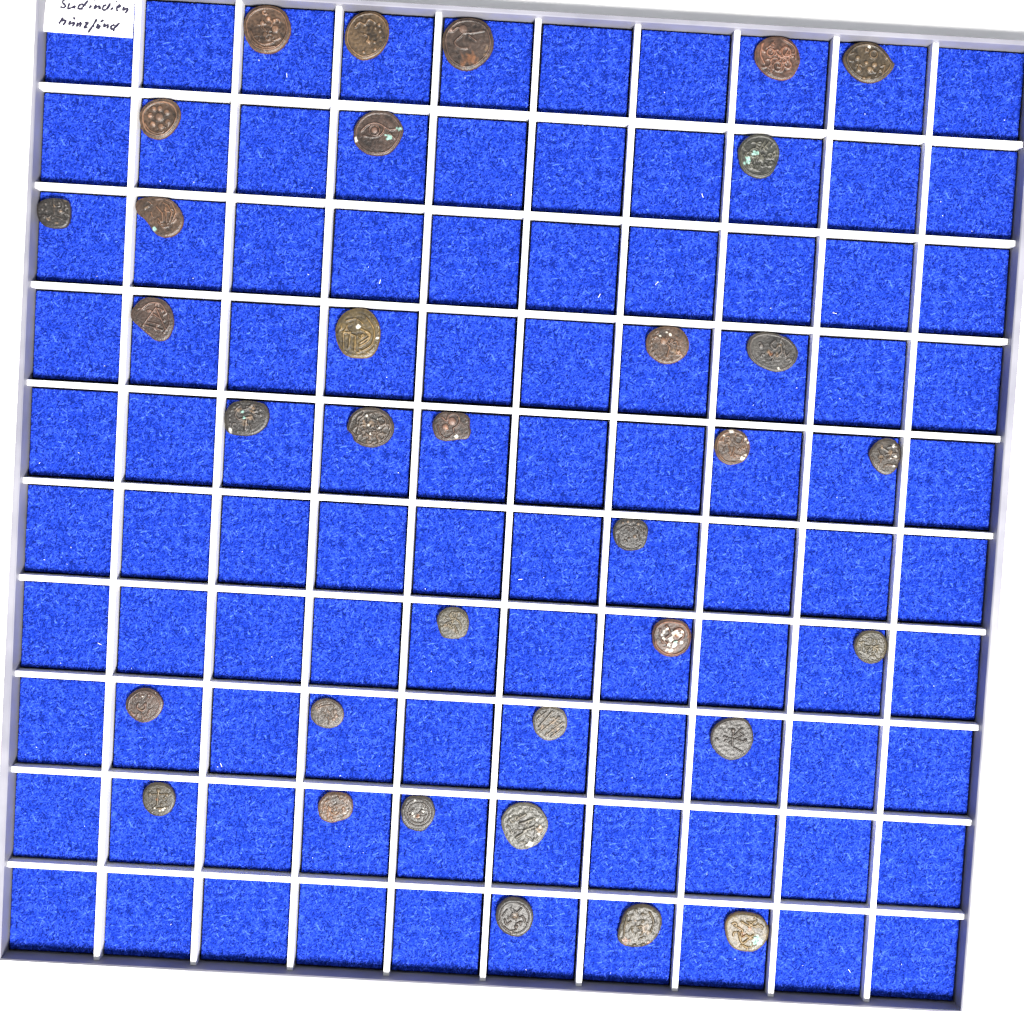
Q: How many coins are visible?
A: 34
